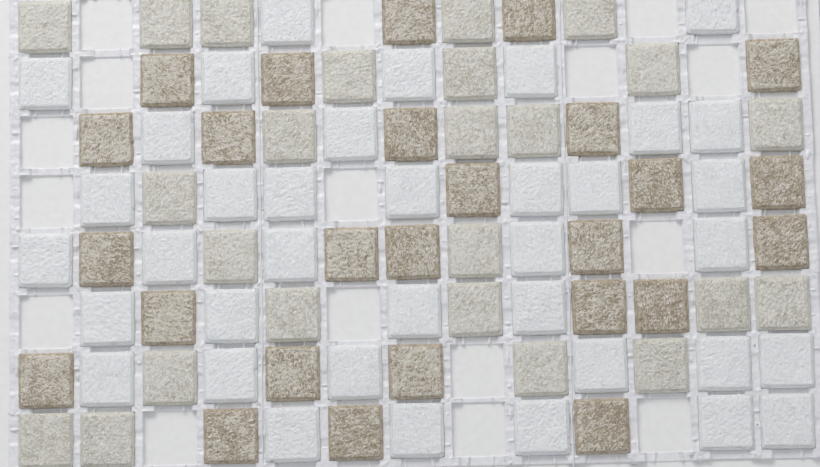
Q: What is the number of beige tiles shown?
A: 24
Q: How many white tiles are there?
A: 37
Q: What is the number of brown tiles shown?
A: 26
